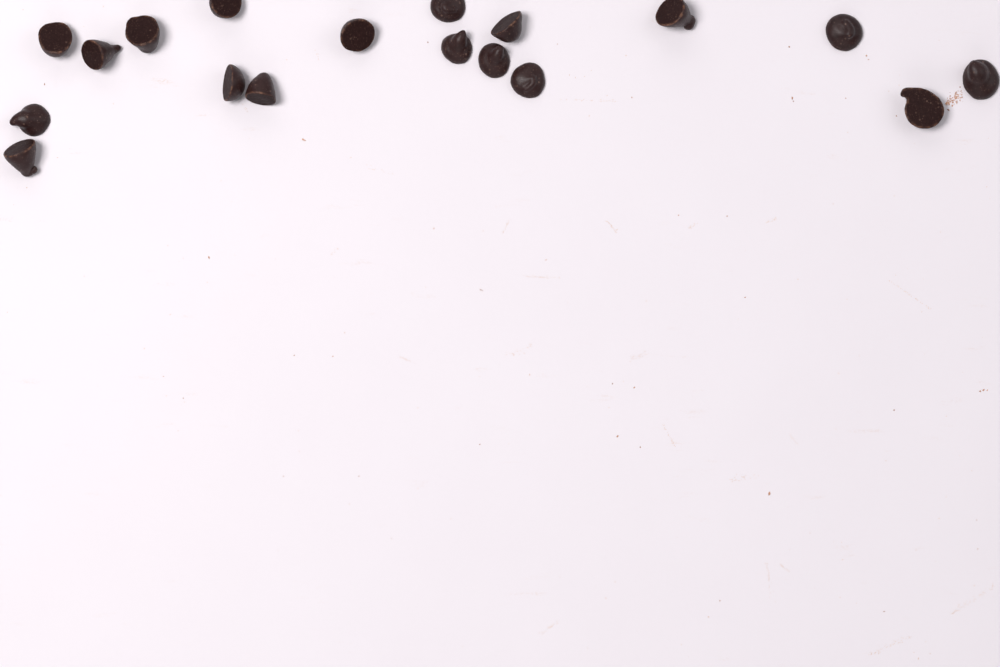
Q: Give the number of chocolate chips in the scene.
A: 18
